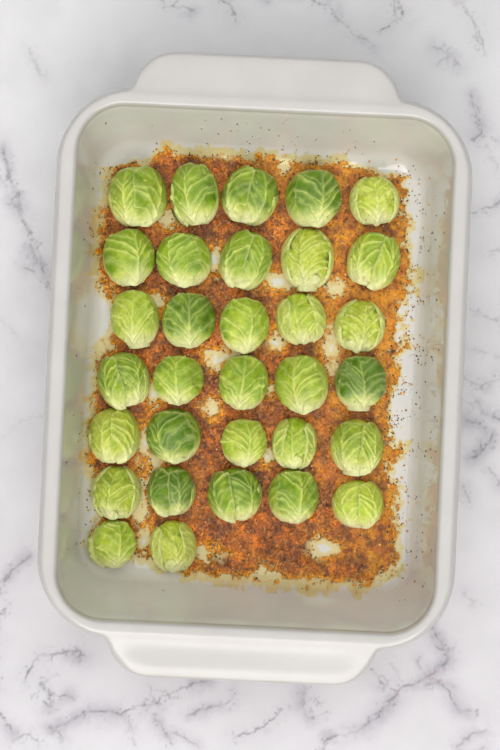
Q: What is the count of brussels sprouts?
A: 32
